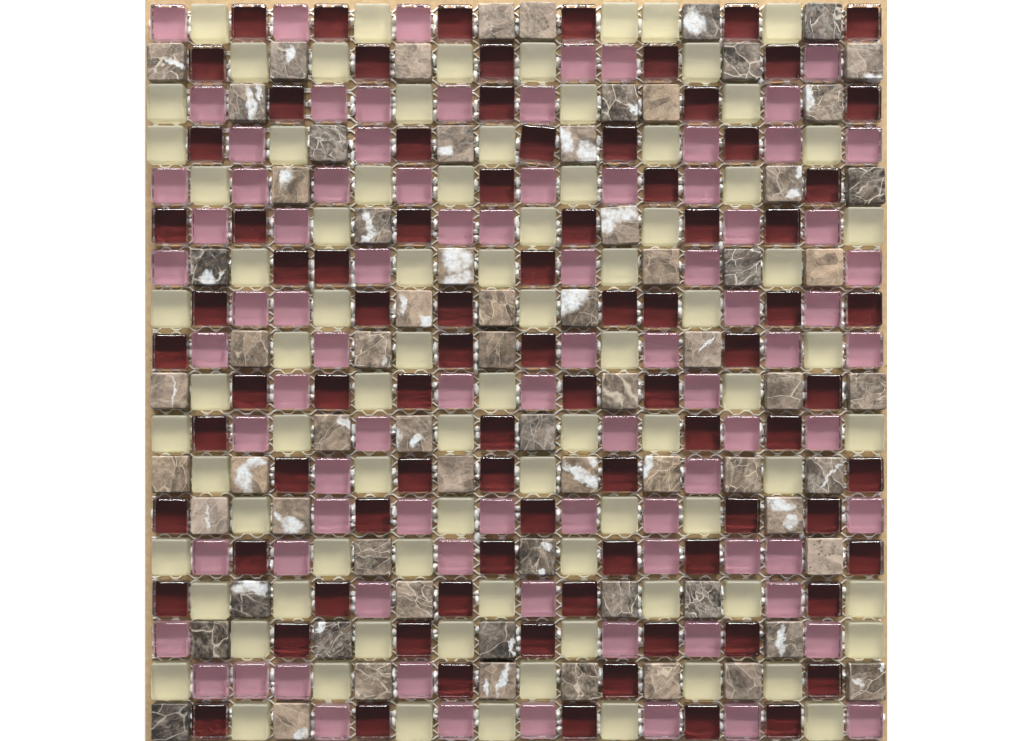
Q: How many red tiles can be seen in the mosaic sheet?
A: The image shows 86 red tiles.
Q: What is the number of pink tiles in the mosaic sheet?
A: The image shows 85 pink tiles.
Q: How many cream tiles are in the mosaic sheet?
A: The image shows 84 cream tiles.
